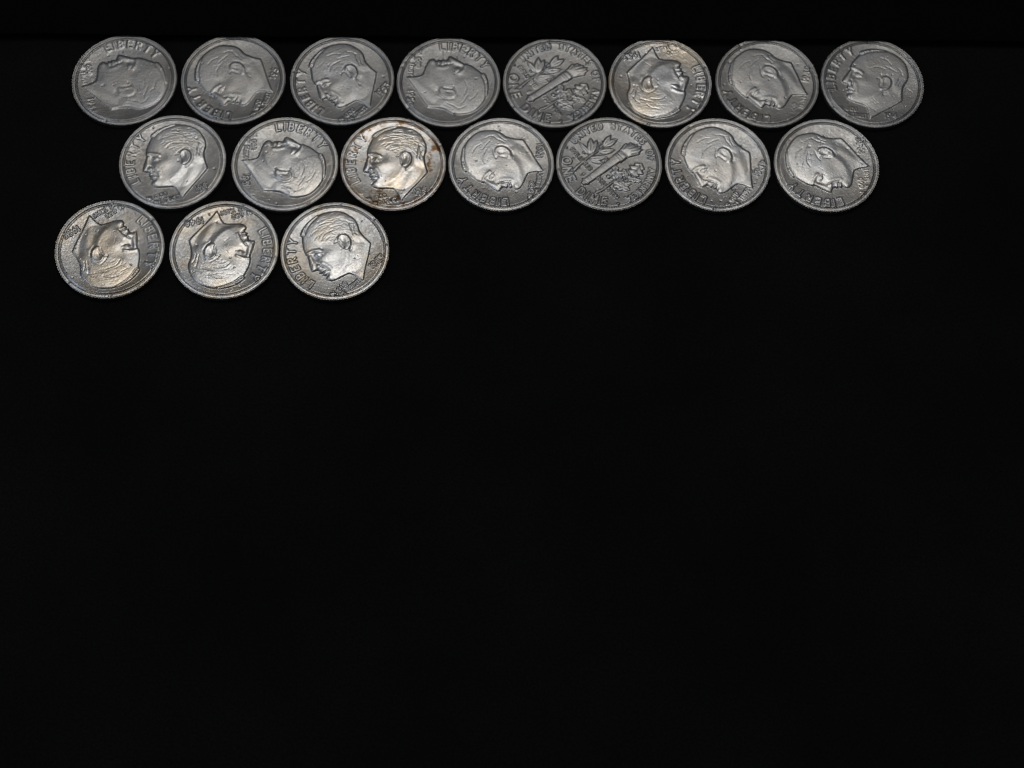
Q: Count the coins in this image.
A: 18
